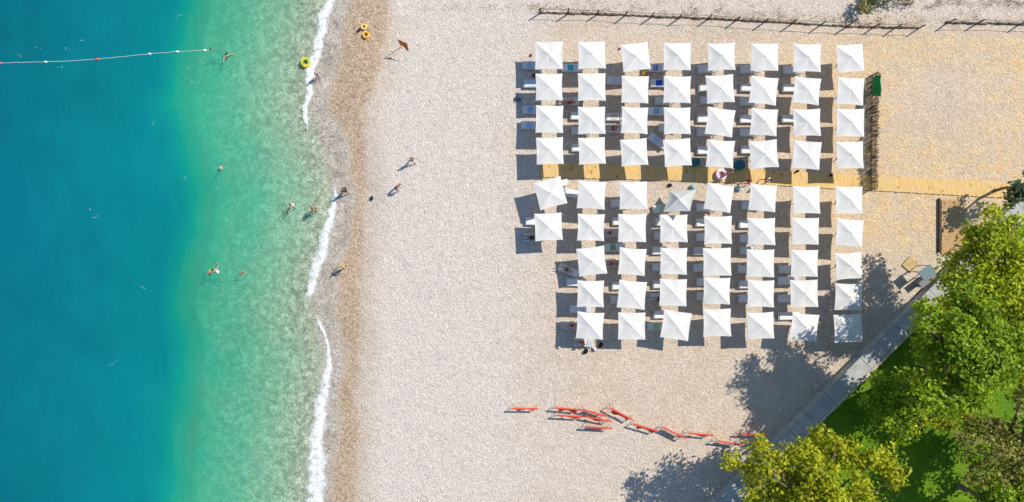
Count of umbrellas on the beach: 69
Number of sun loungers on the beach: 75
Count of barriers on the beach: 12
